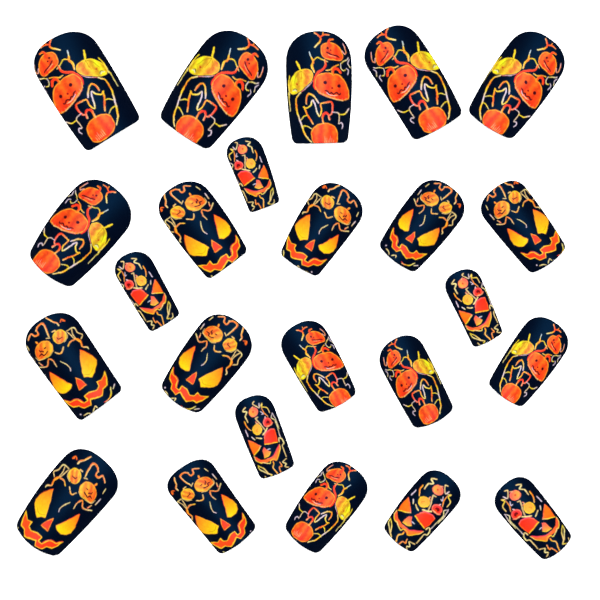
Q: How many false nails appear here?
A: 24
